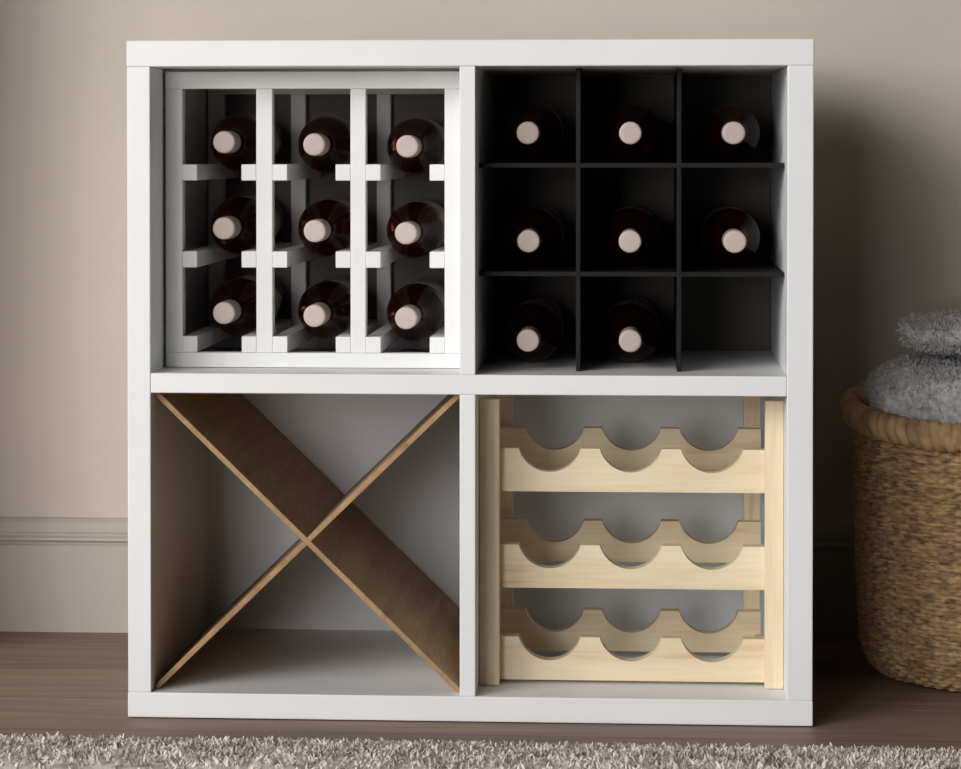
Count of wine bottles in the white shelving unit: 17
